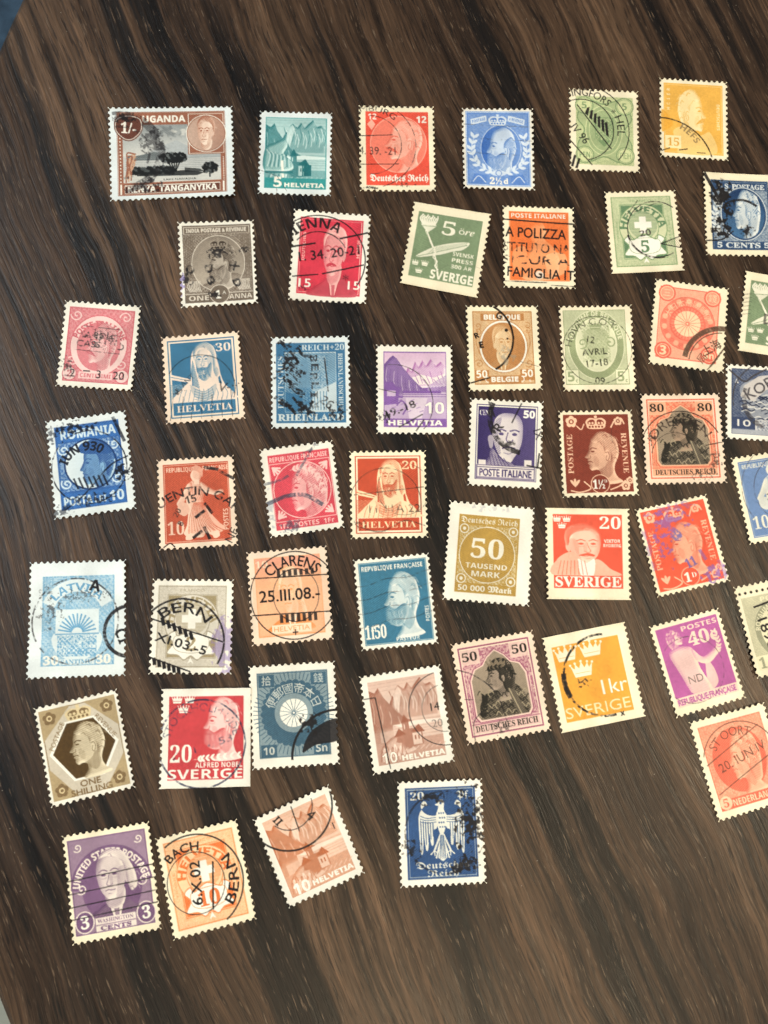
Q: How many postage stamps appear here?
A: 49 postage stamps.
